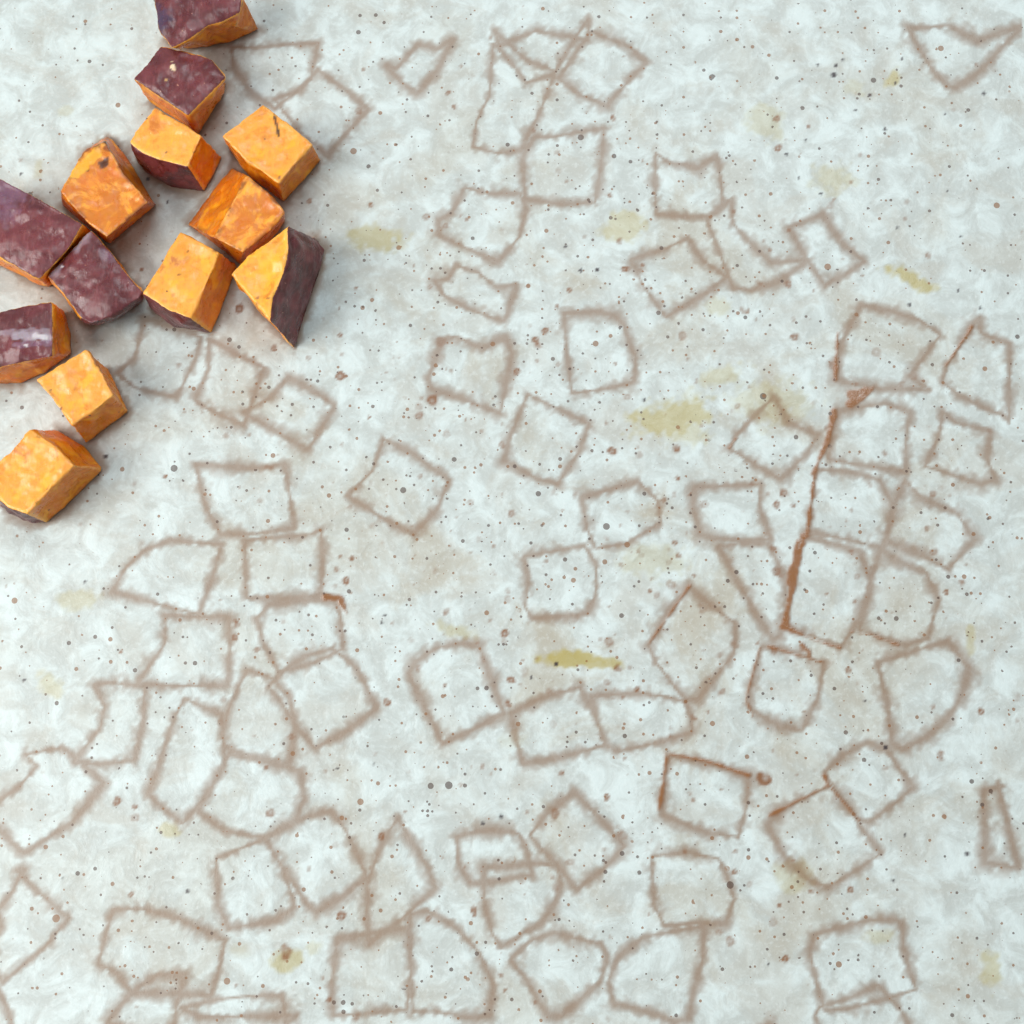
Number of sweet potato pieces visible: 13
